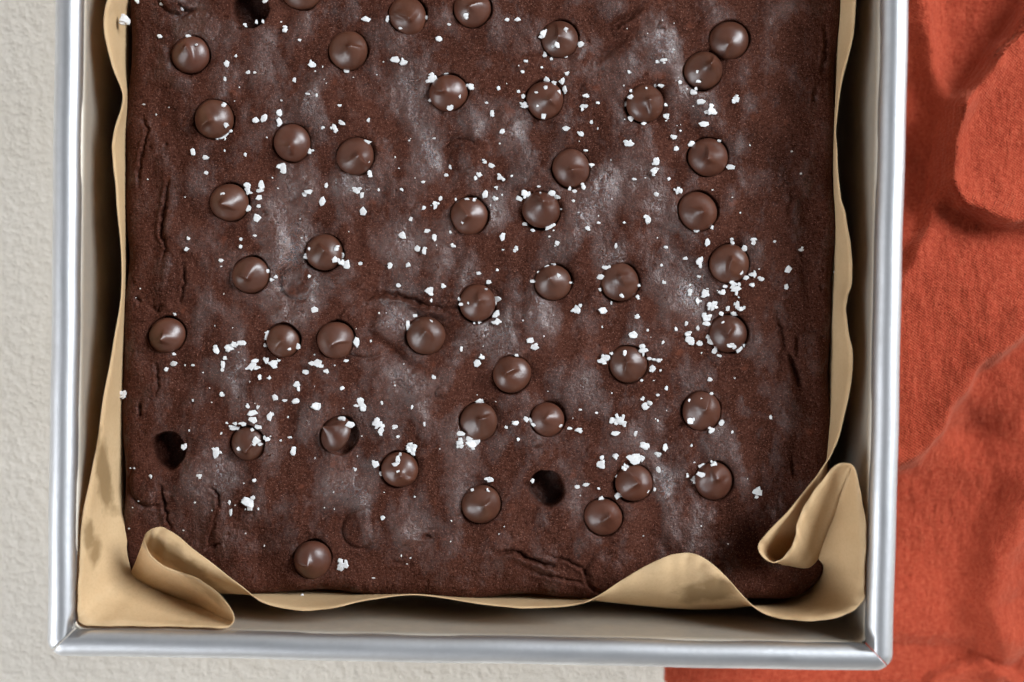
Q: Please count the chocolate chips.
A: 44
